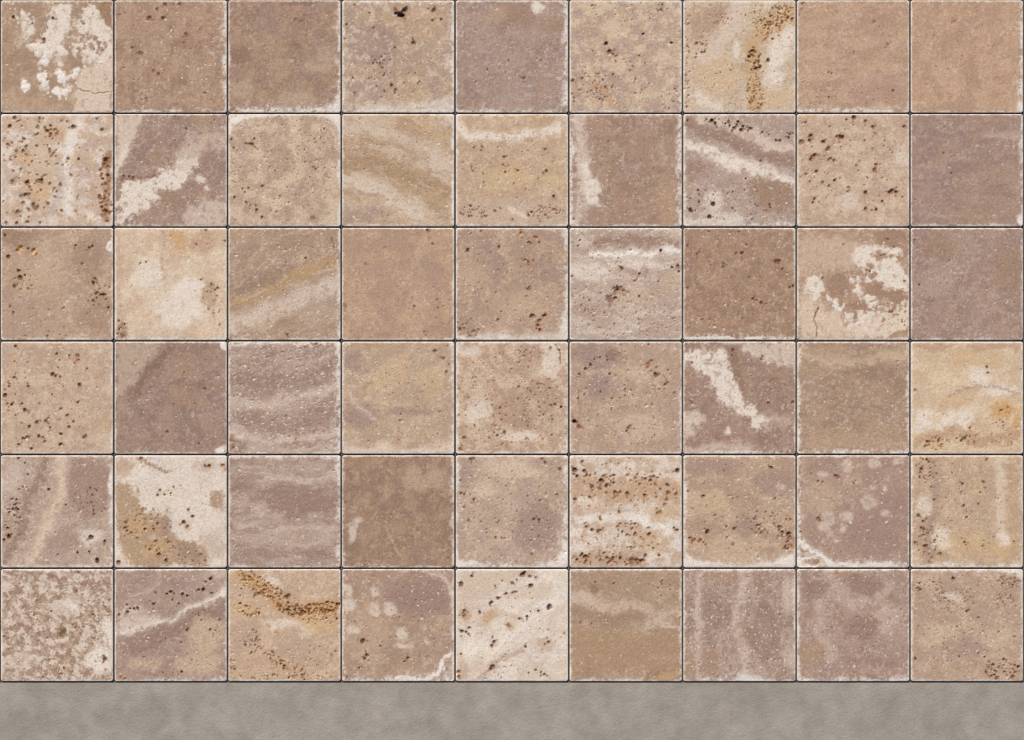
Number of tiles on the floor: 54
